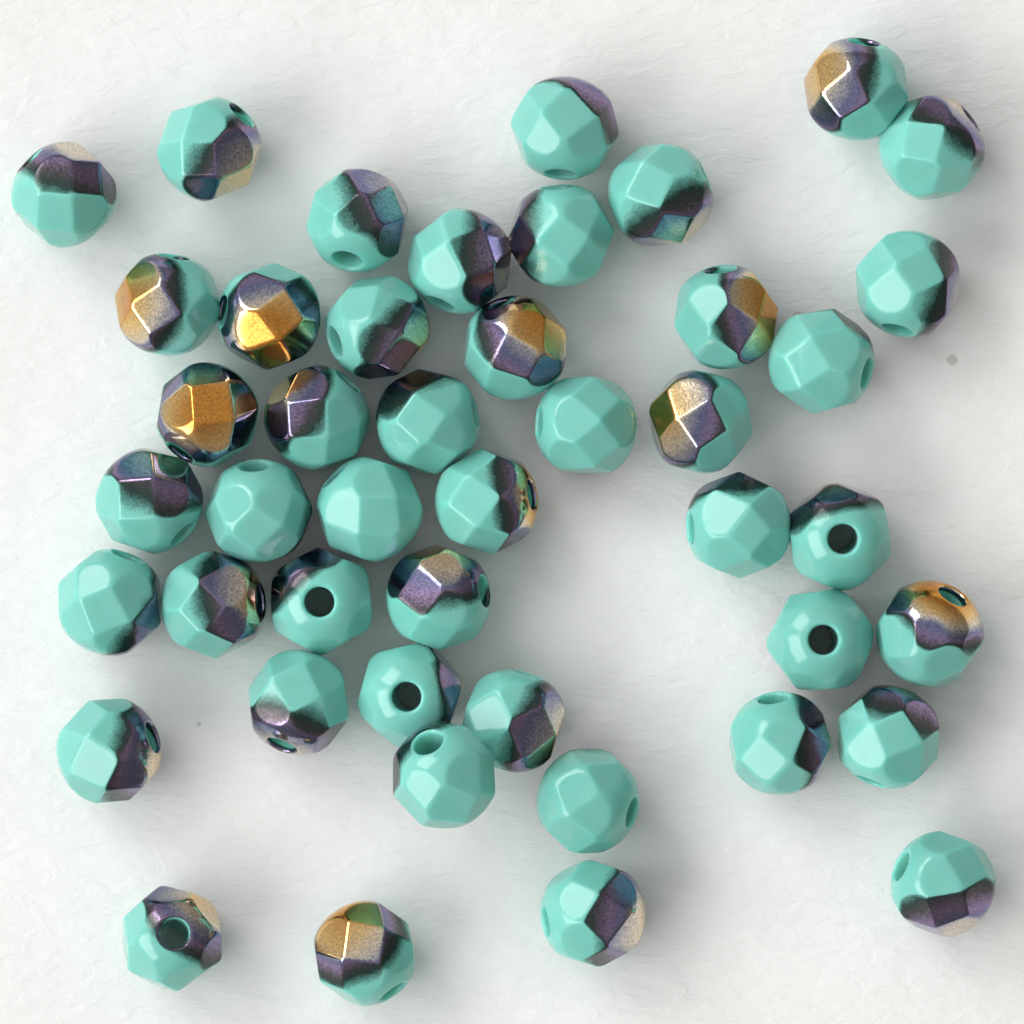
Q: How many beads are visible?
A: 45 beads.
